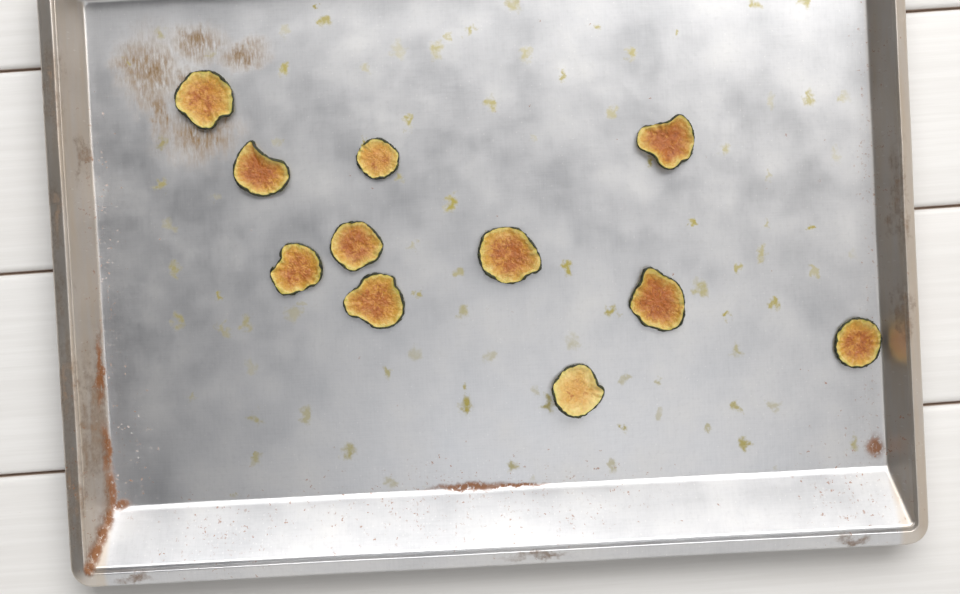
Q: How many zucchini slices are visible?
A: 11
